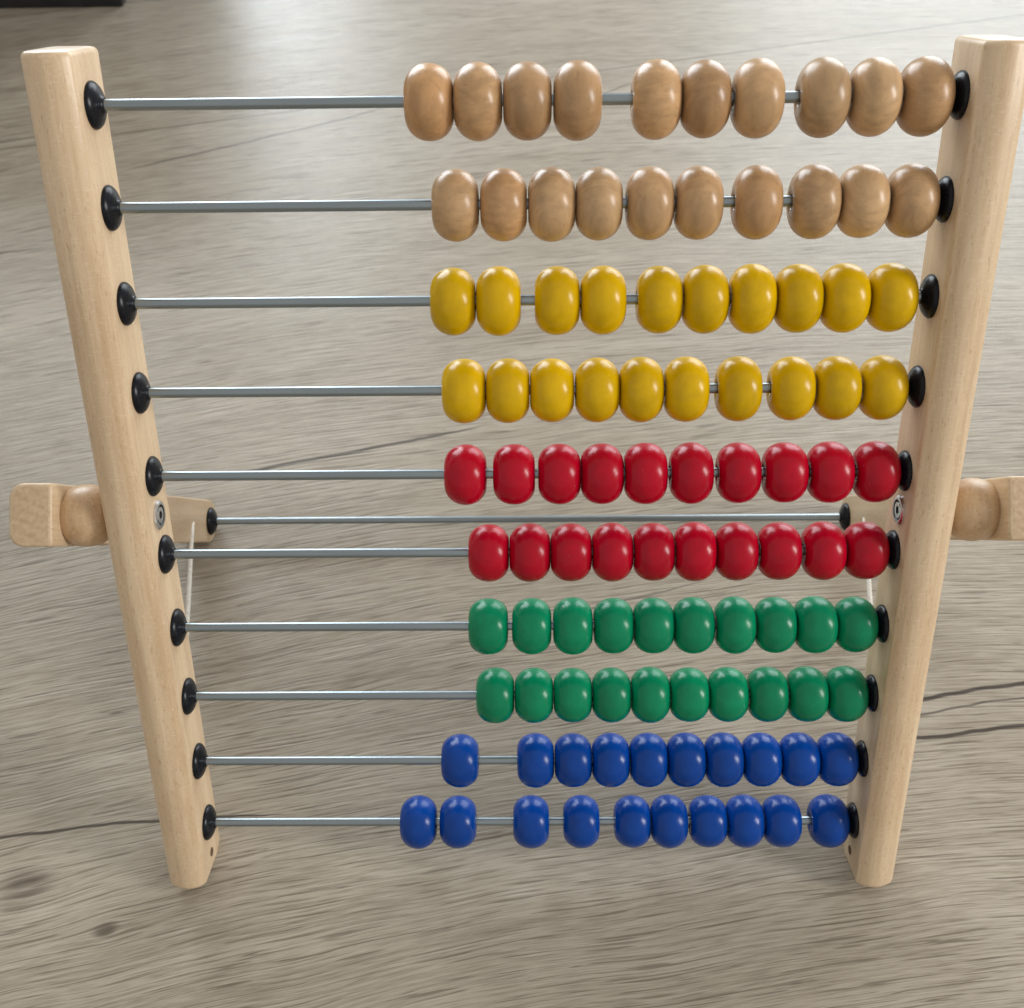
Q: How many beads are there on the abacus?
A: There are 100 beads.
